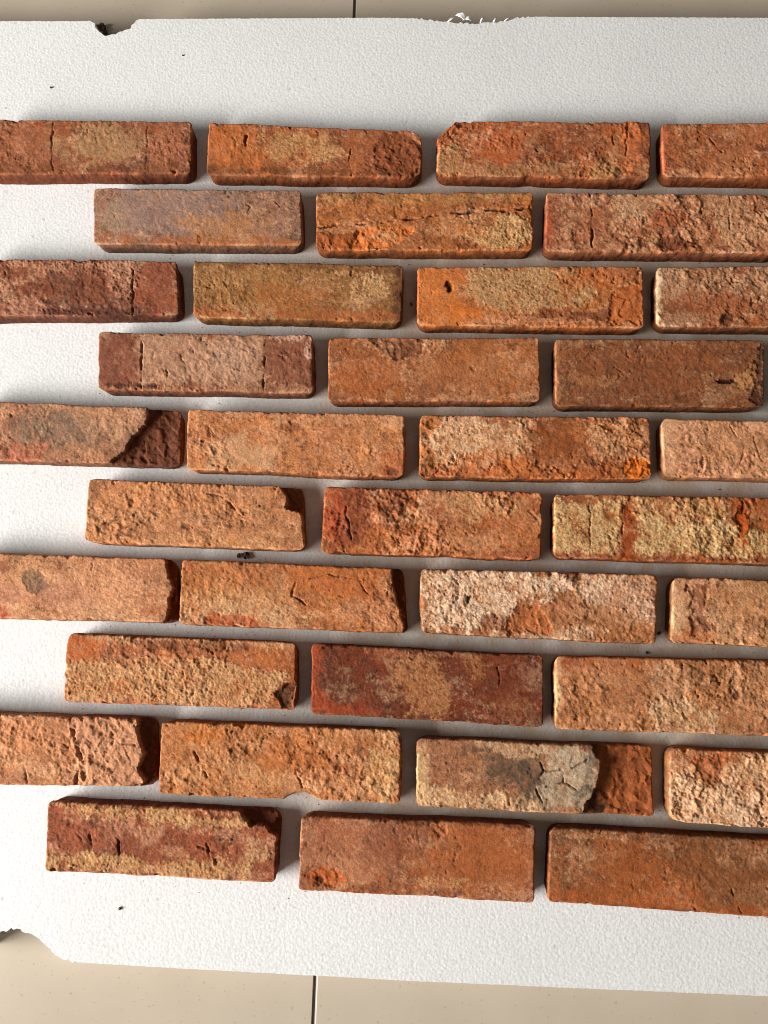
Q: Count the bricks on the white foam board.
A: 35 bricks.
